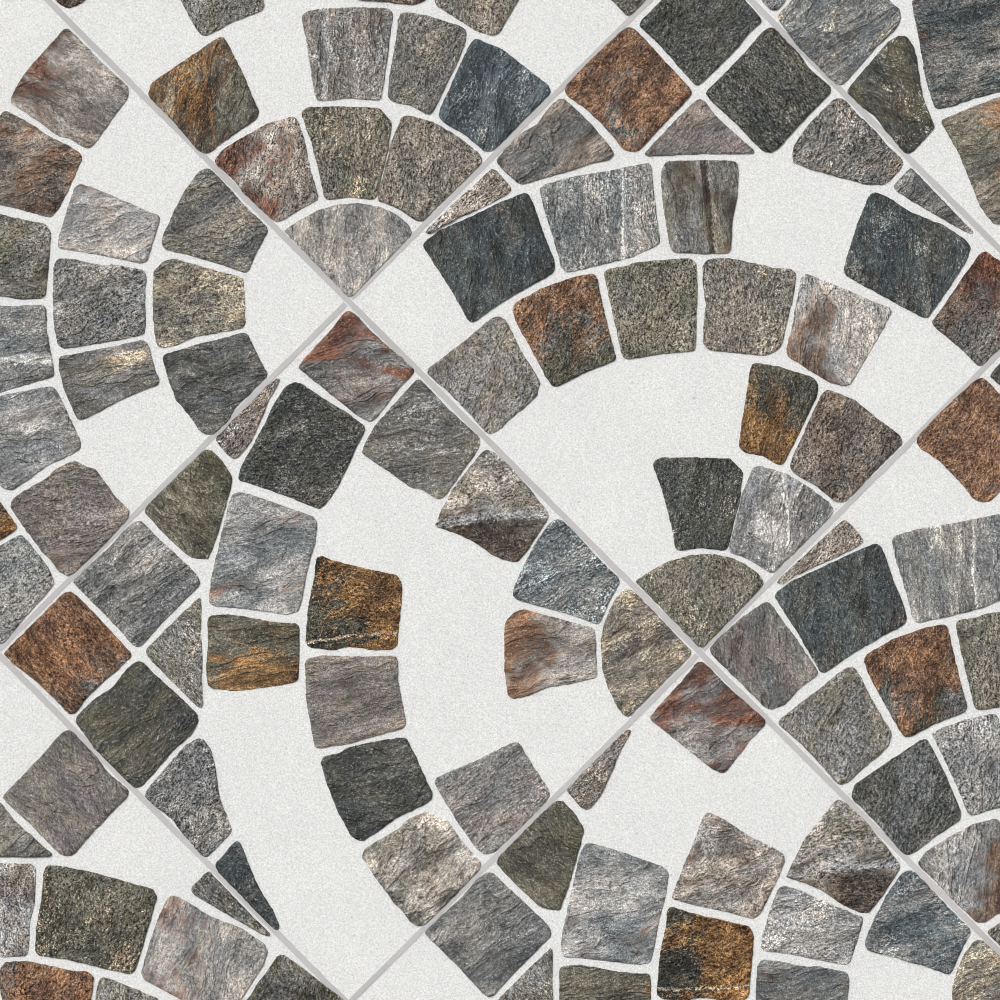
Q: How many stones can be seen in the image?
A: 113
